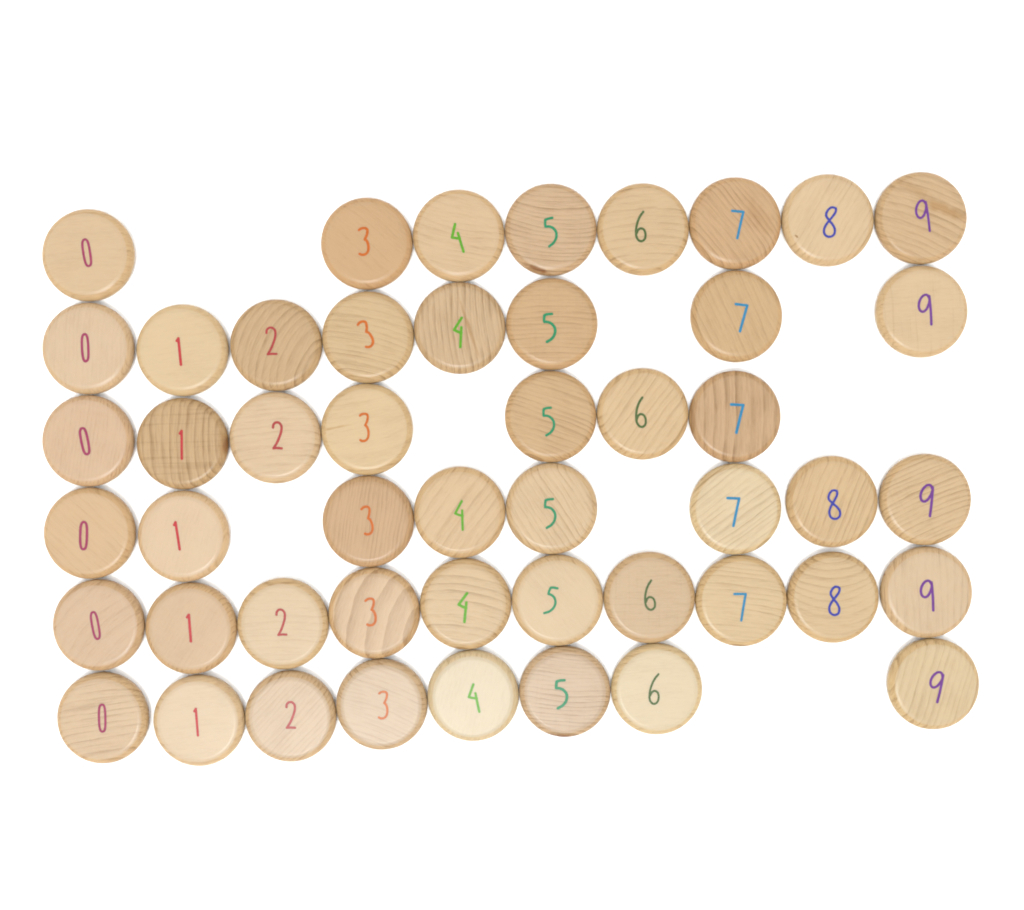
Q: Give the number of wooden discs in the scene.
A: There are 49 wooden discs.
